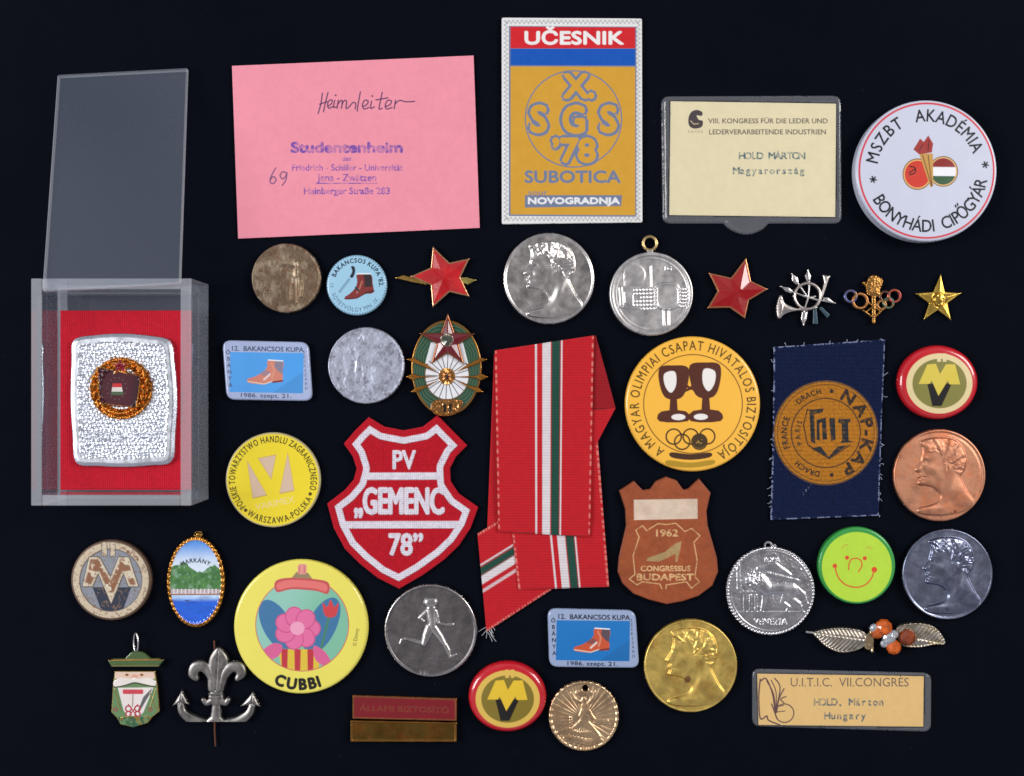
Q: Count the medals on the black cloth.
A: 10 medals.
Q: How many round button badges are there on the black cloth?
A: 9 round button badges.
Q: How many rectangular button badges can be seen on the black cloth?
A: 2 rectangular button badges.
